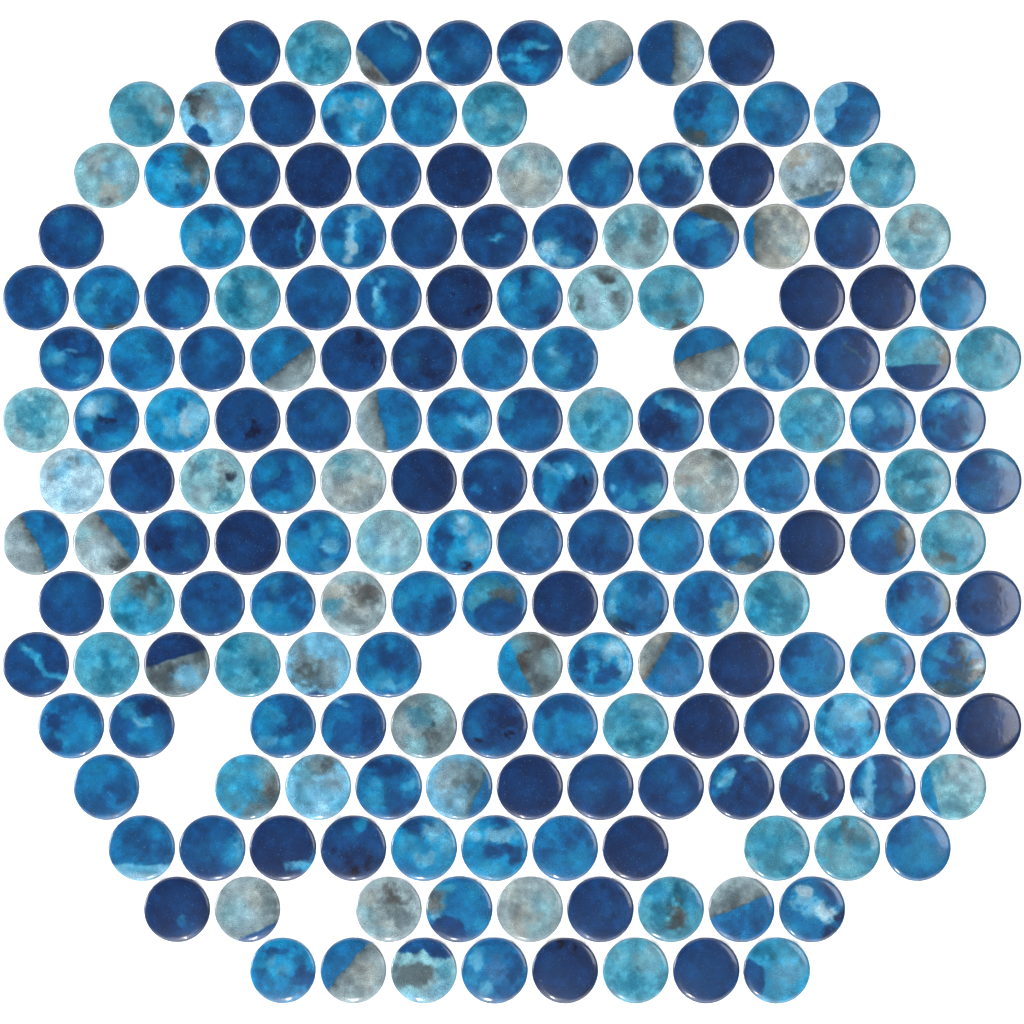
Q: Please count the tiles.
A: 188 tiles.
